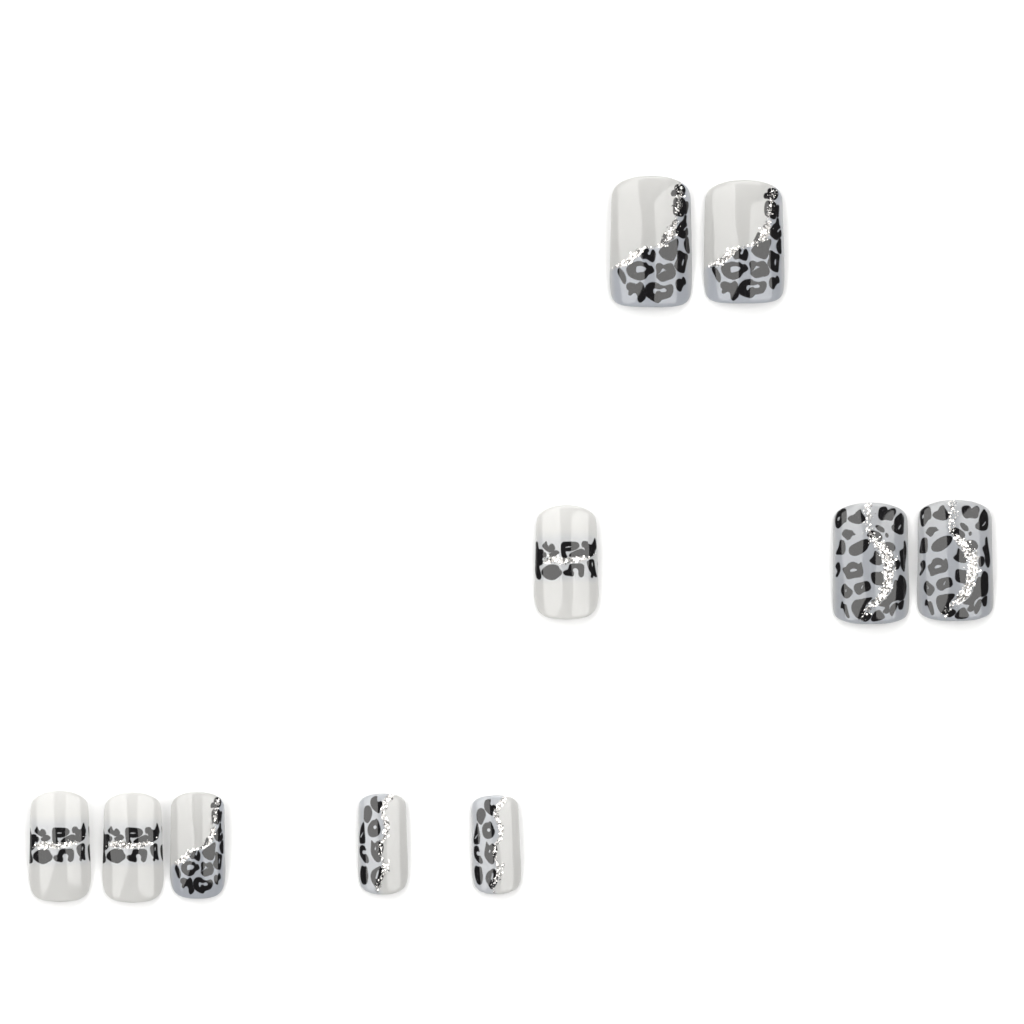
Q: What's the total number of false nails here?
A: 10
